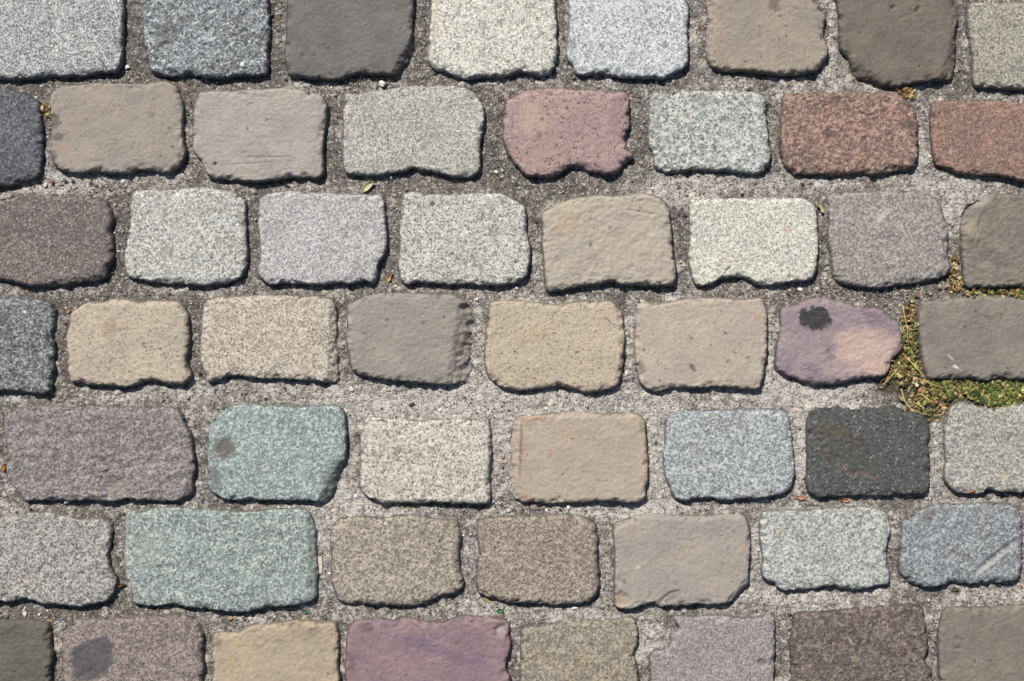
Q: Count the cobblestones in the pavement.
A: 54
